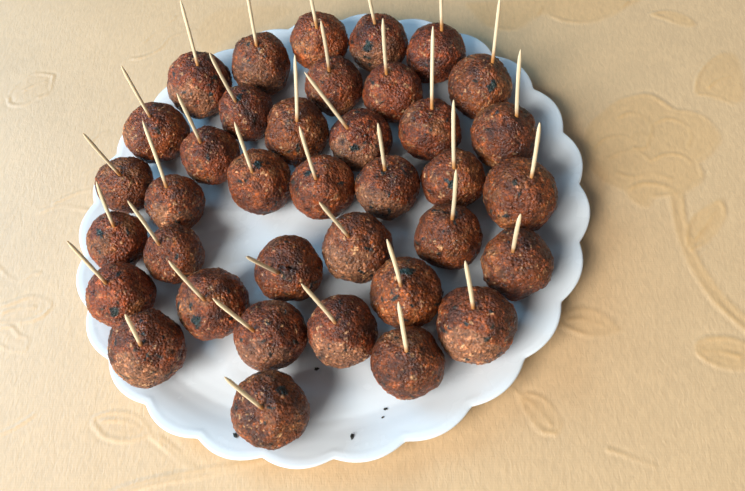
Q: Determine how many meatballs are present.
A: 37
